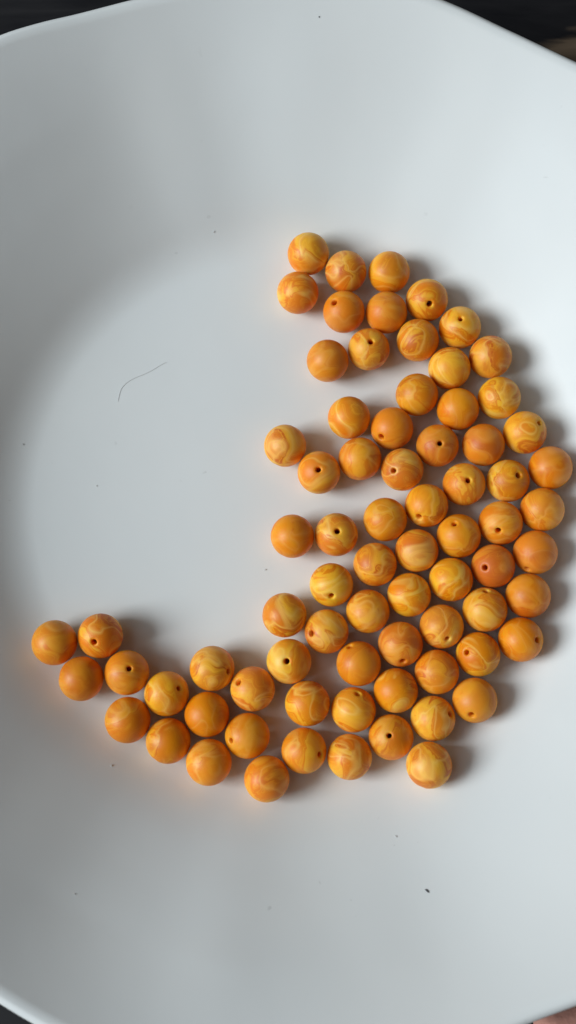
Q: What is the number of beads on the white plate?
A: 76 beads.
